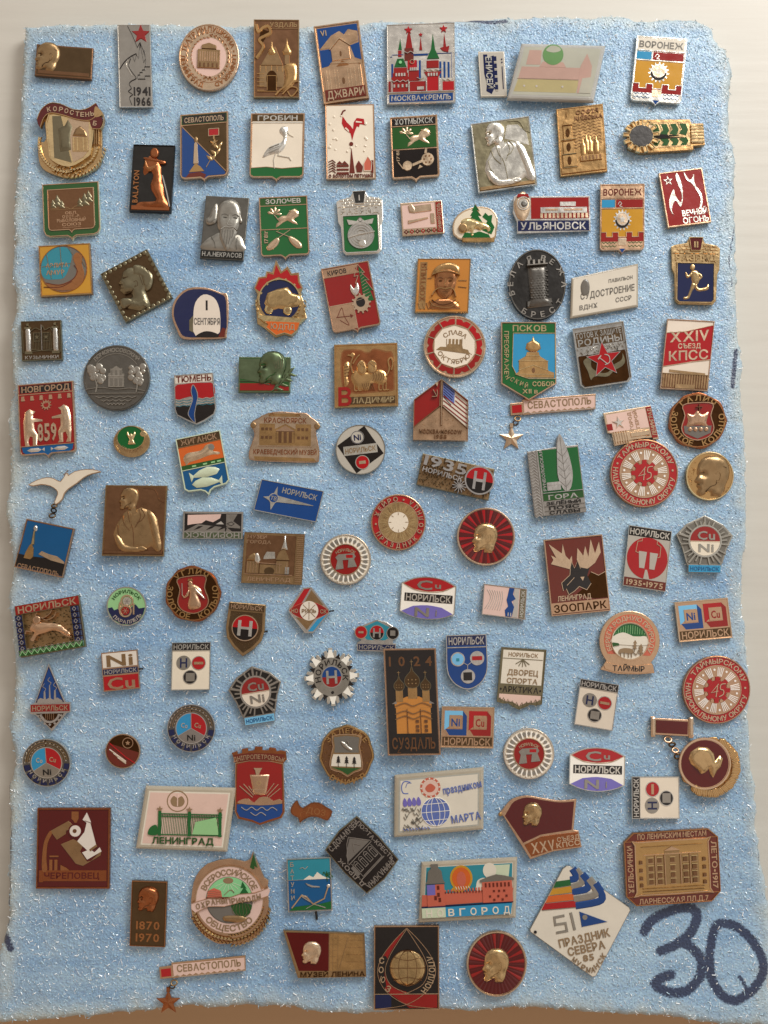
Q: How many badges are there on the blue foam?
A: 115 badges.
